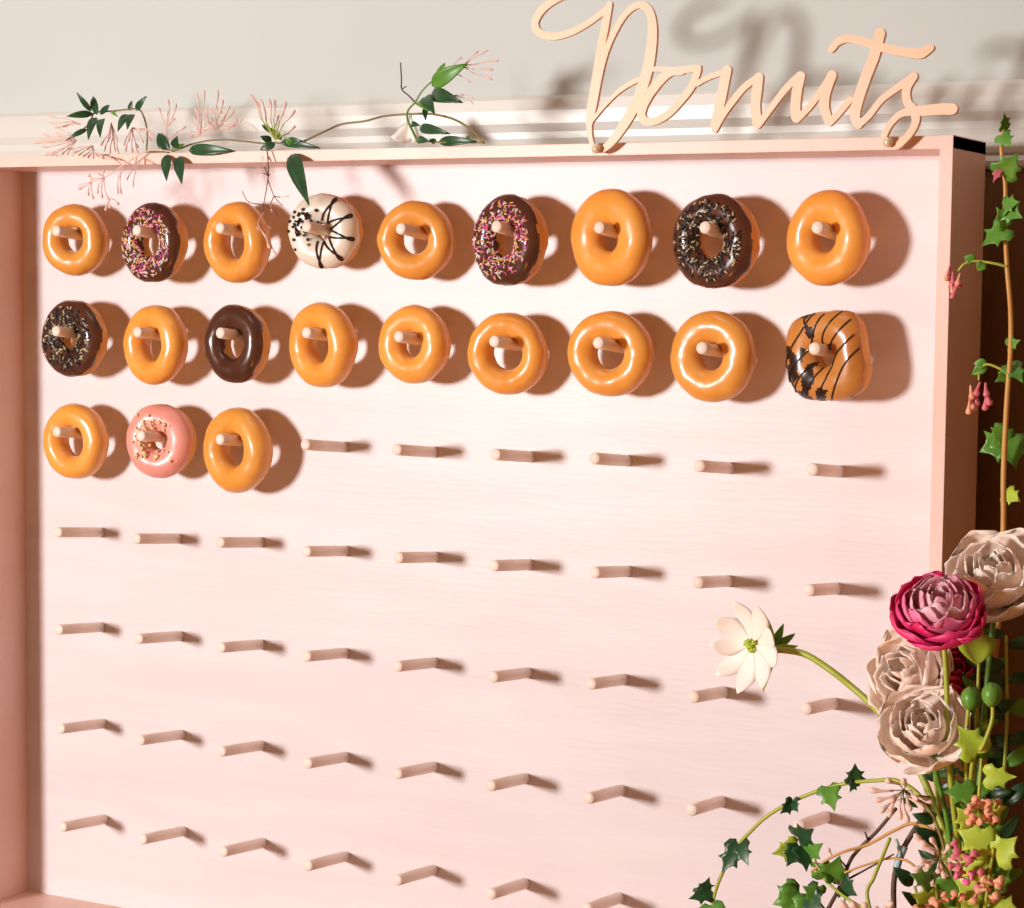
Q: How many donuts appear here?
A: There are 21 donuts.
